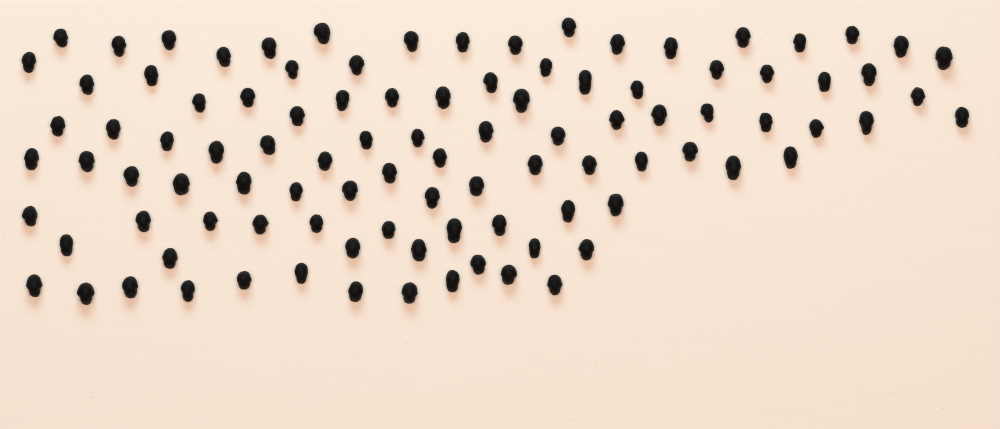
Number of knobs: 100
